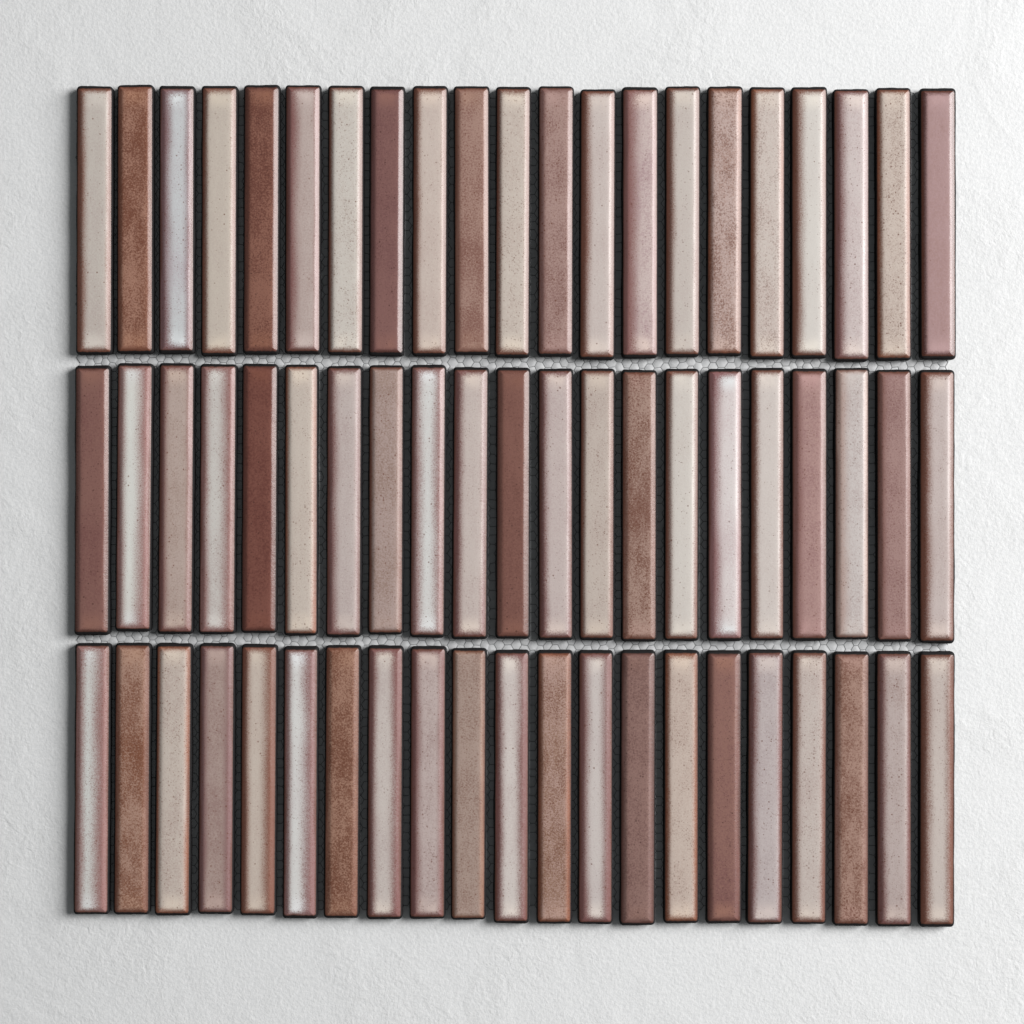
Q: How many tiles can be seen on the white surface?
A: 63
